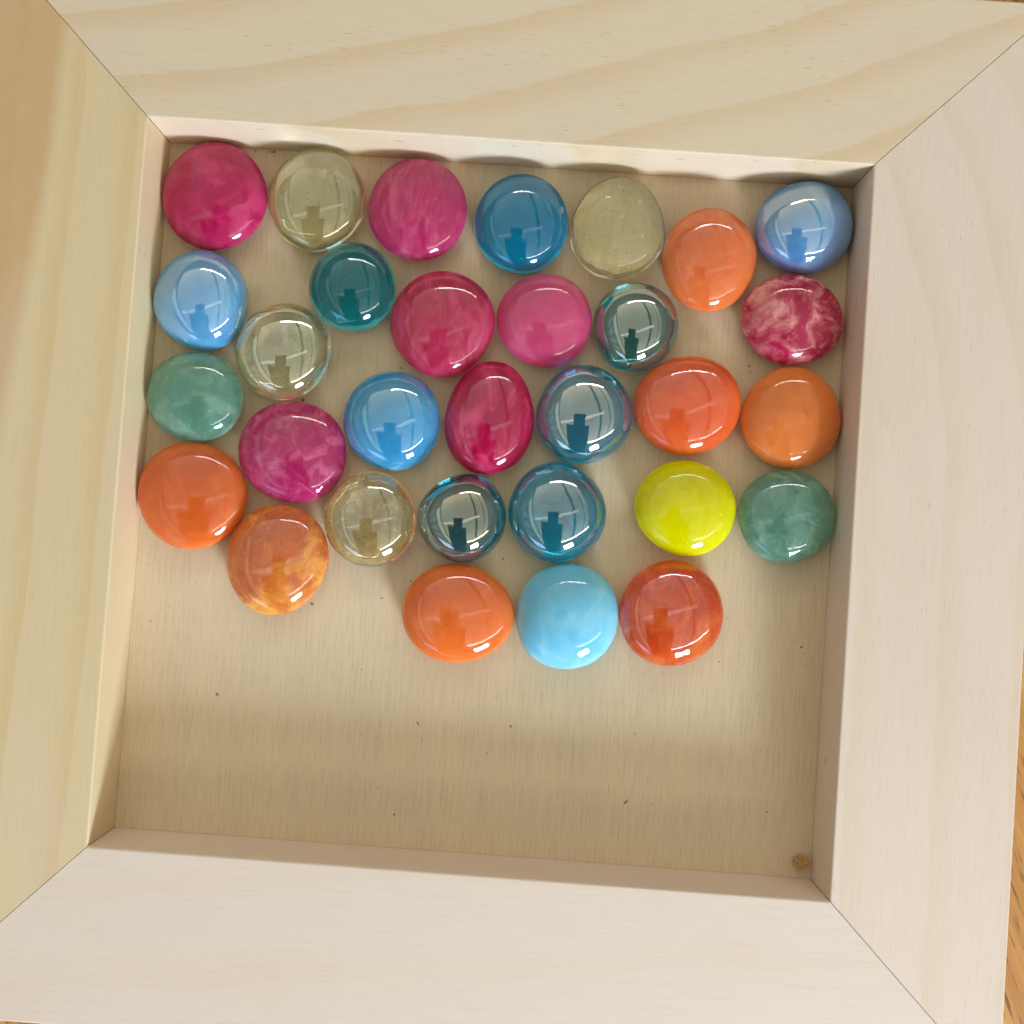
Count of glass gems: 31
